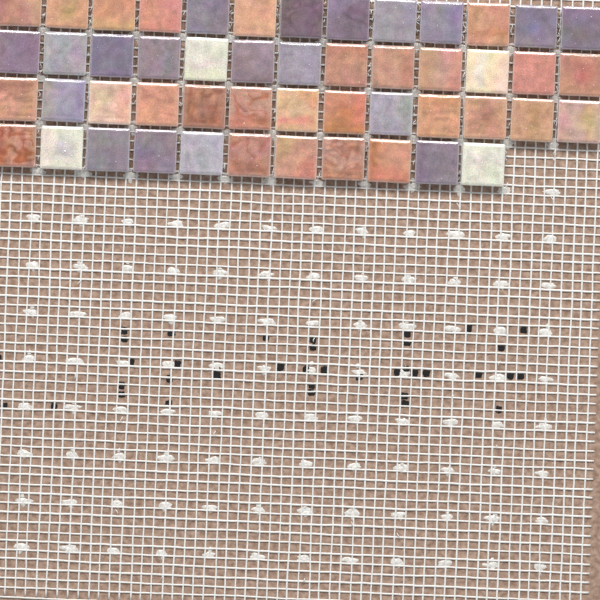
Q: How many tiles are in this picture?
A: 50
